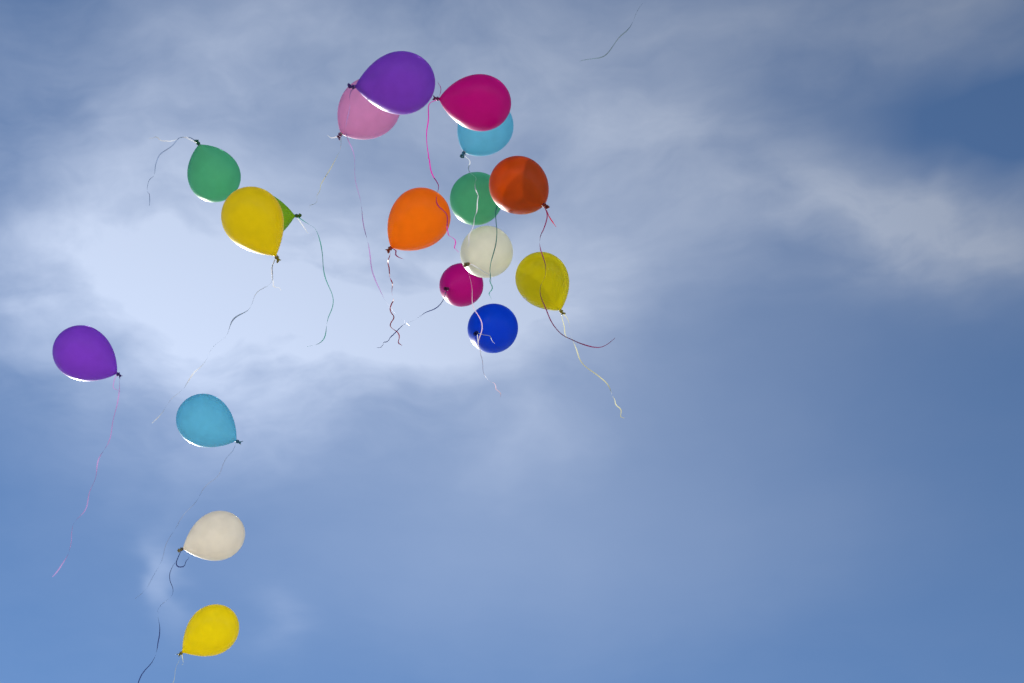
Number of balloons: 18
